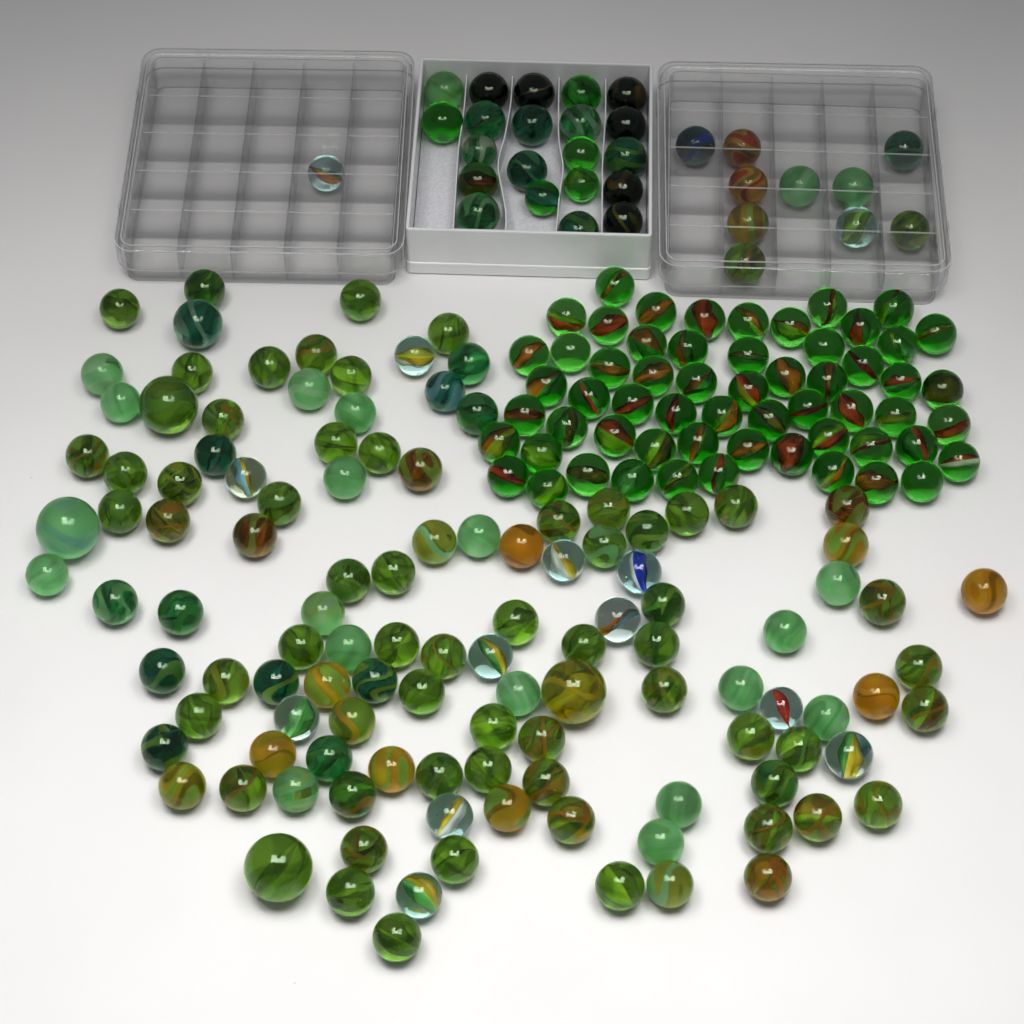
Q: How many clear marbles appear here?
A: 13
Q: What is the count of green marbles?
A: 183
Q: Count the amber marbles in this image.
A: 13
